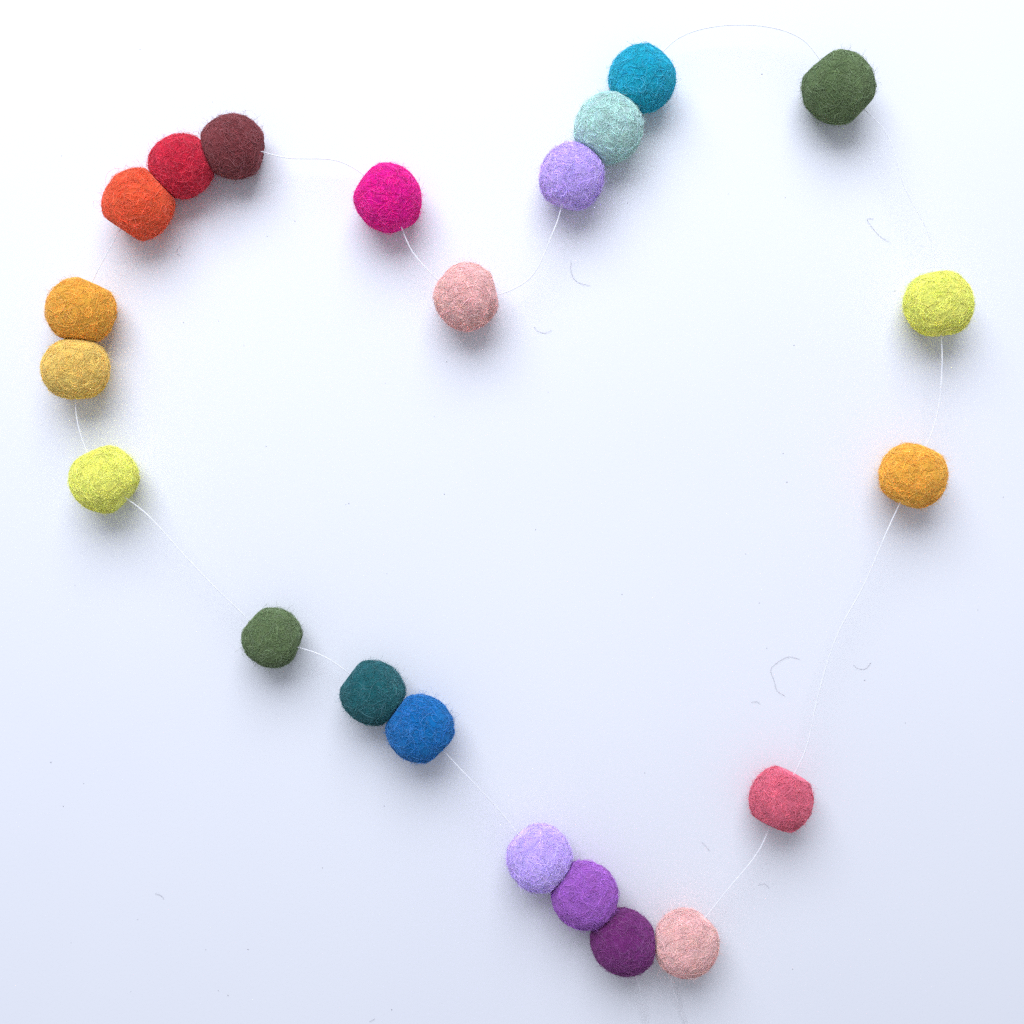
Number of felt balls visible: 22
